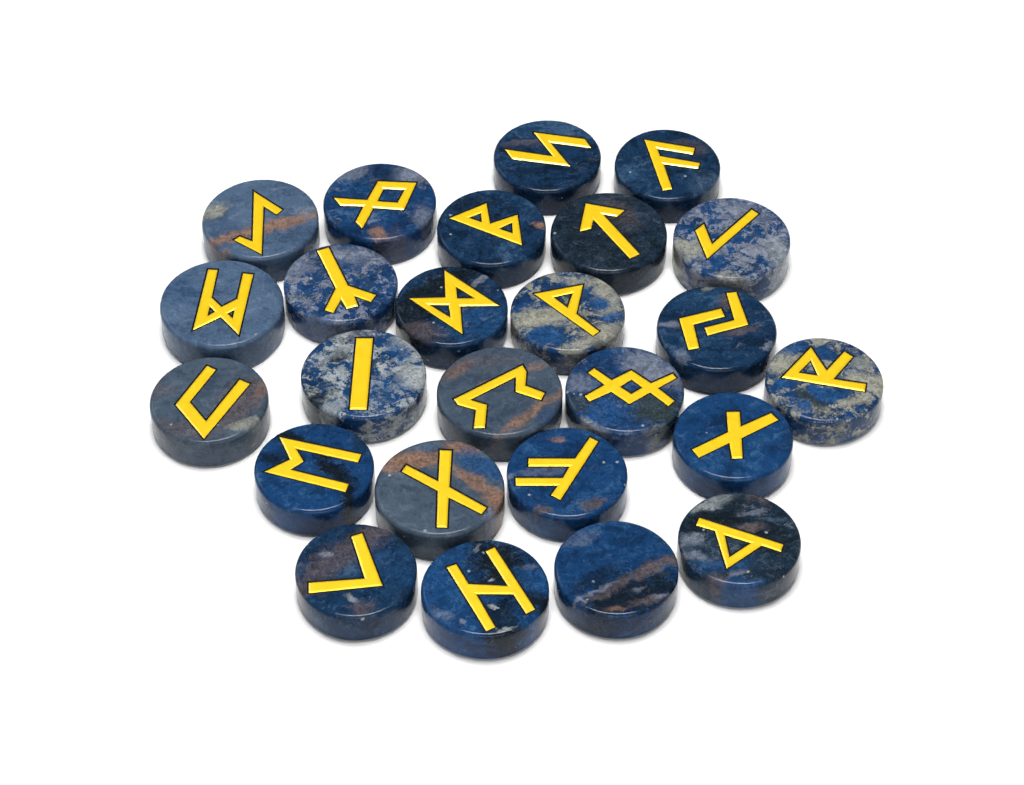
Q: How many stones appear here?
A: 25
